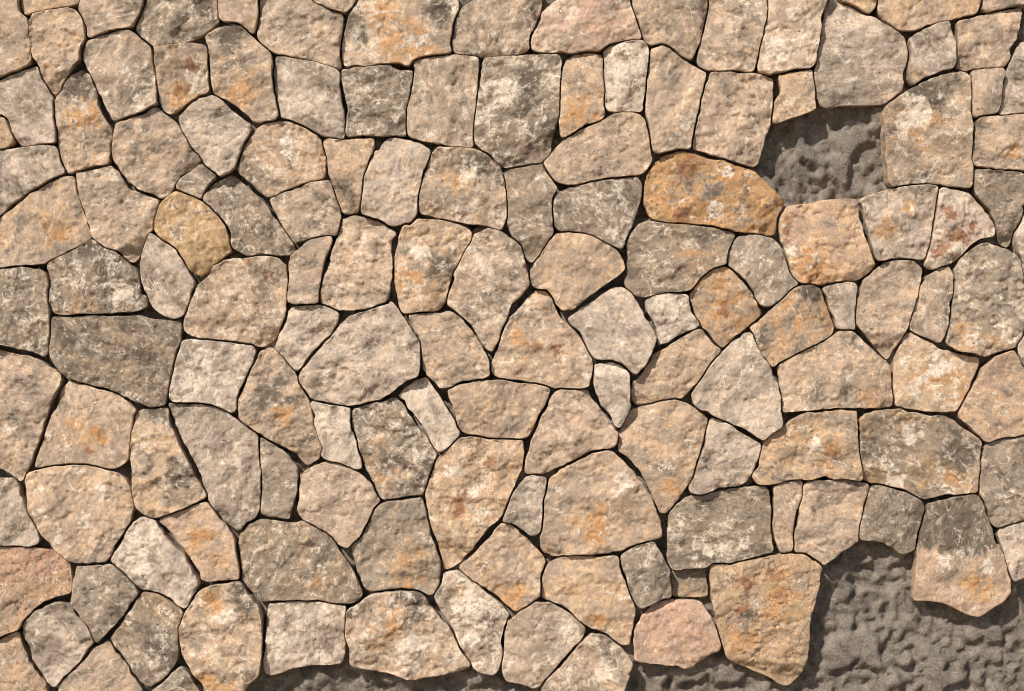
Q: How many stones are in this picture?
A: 144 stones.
